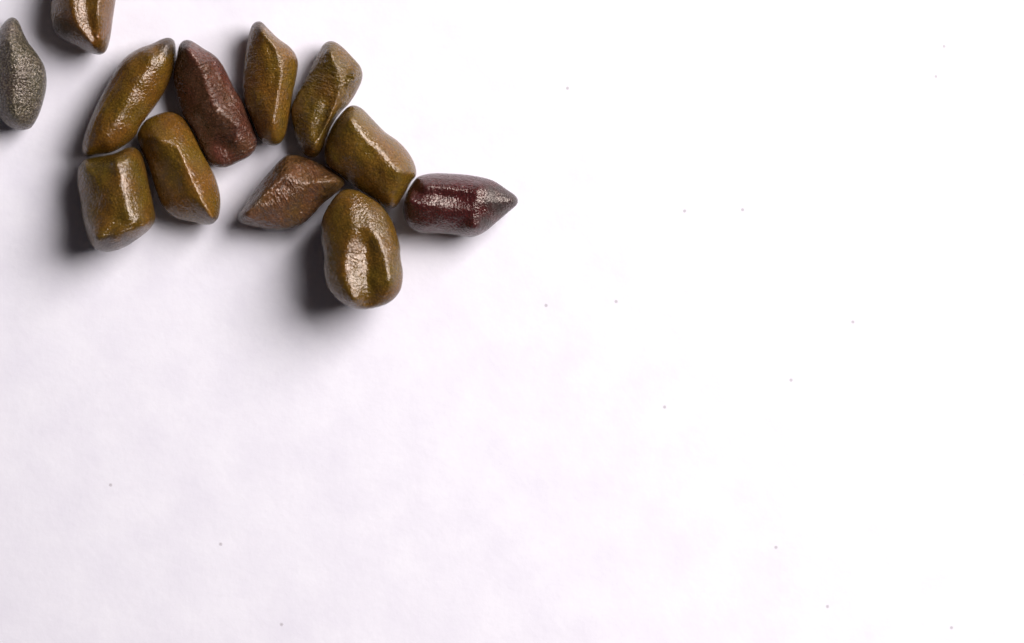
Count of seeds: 12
